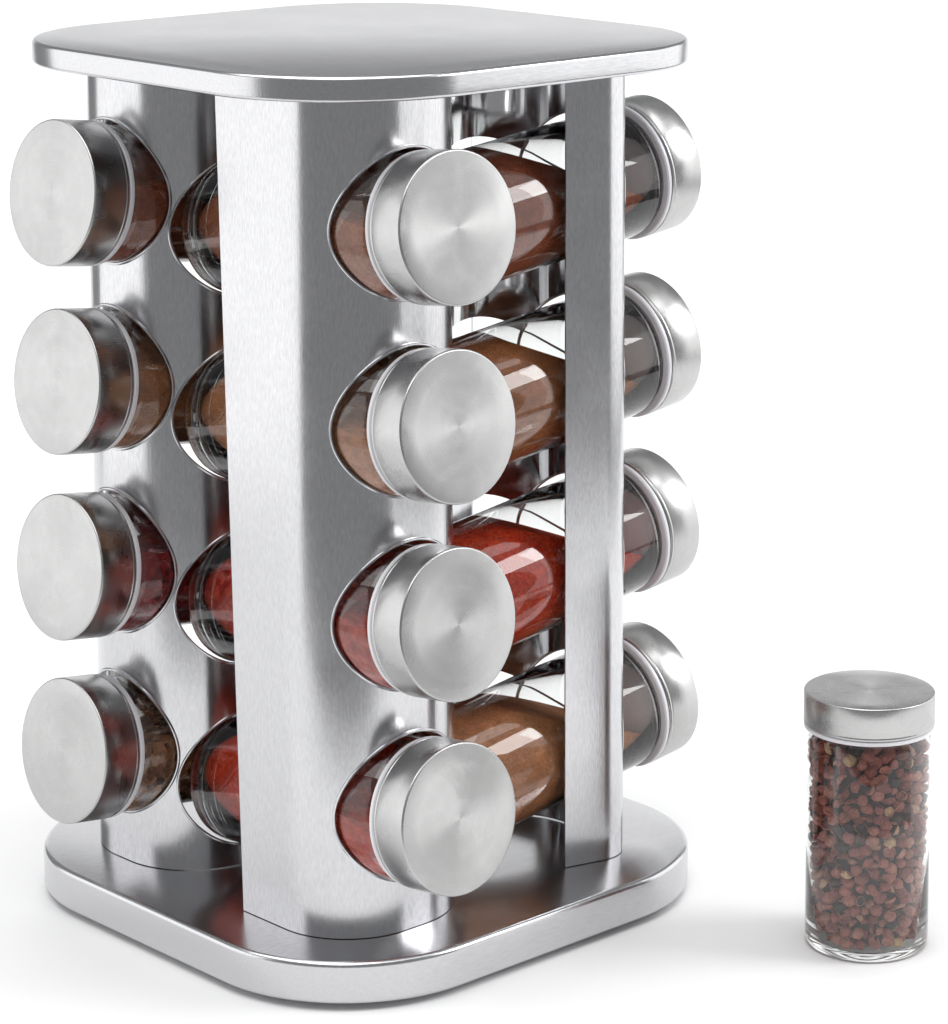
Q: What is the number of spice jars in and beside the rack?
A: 13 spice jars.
